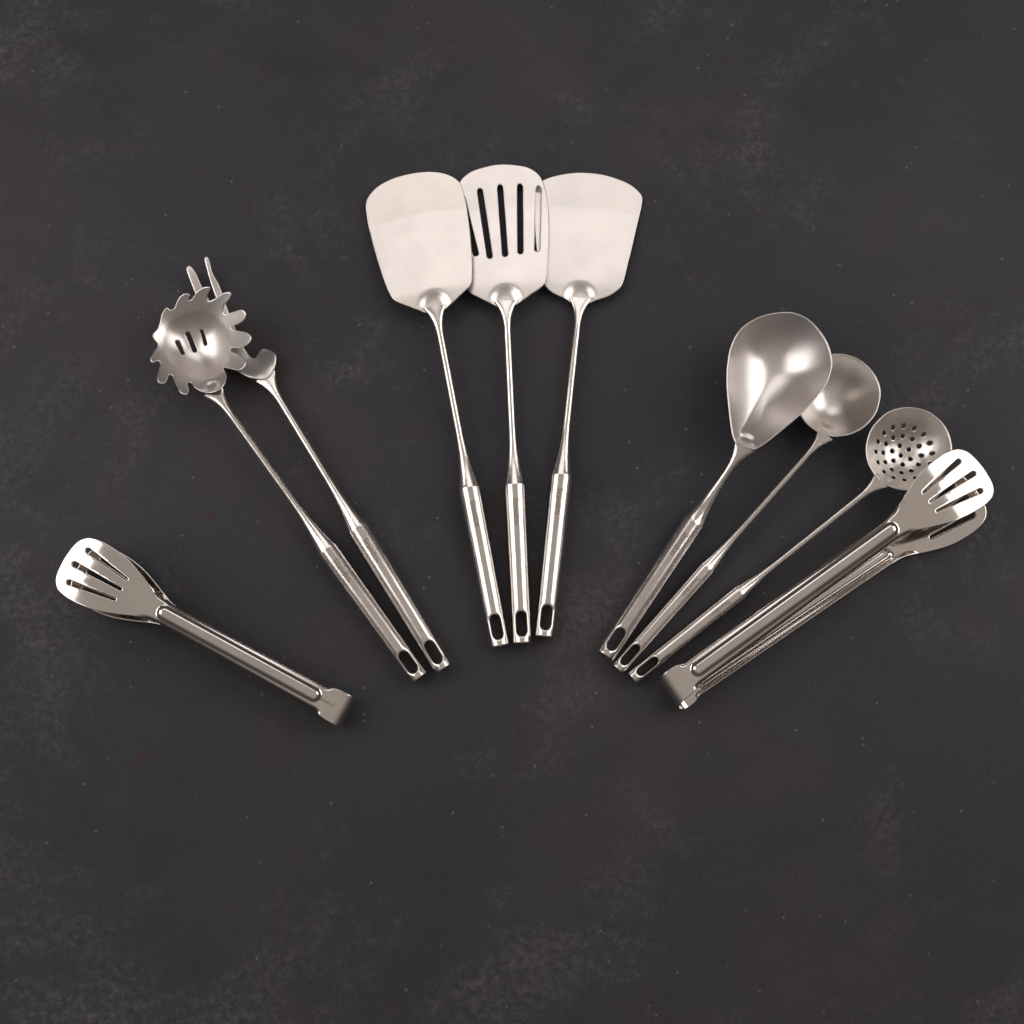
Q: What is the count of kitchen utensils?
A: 10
